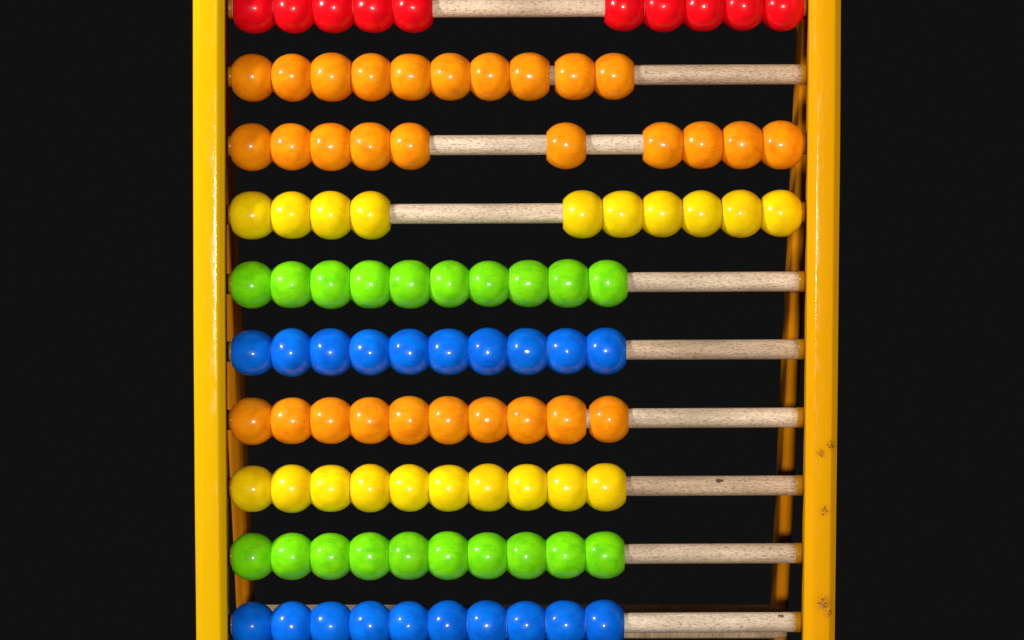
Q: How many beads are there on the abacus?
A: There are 100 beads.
